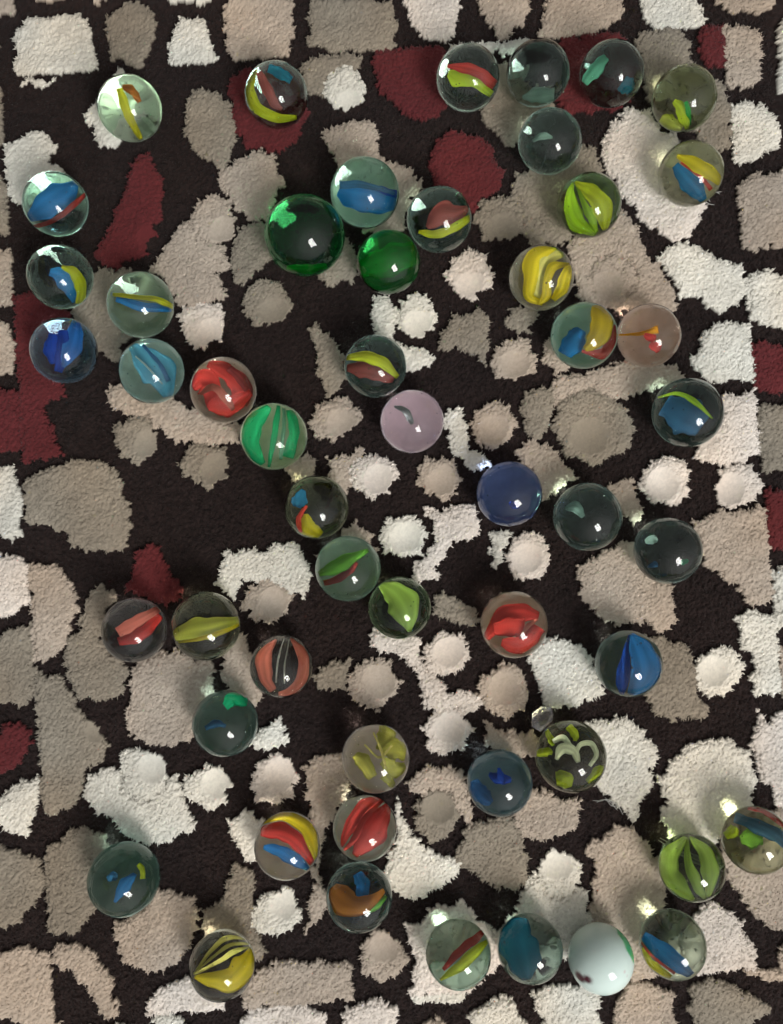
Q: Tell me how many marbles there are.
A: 52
